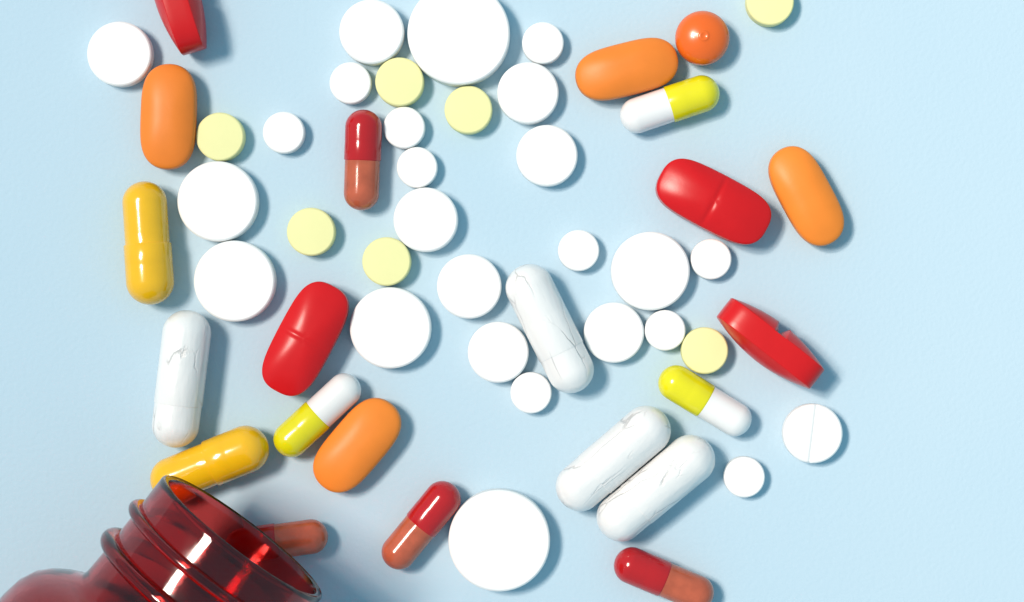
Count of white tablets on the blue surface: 25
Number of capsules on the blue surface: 13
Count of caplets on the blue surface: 8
